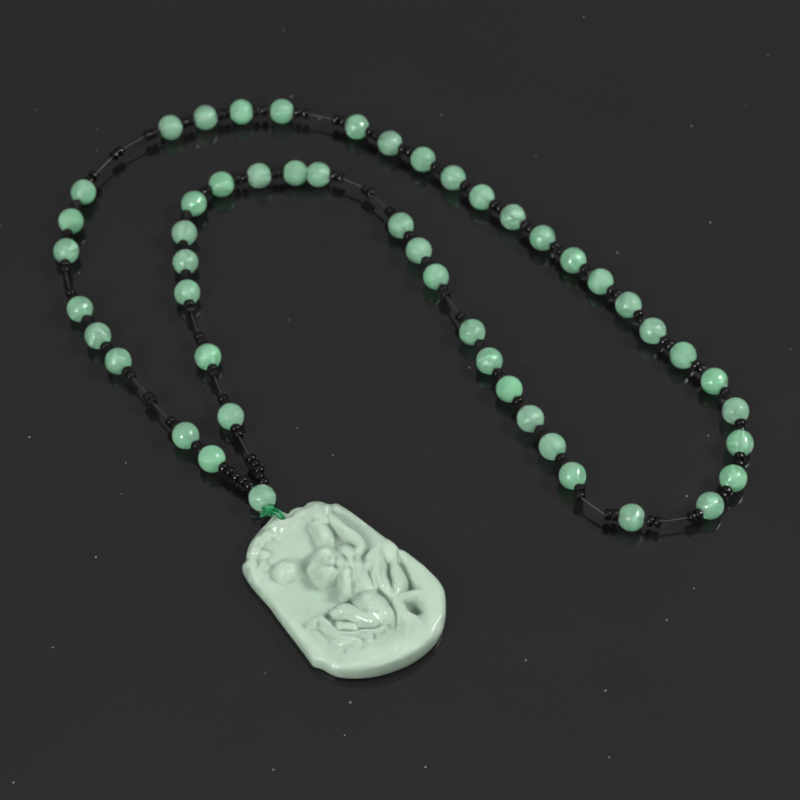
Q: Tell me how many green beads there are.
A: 50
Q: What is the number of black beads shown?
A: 132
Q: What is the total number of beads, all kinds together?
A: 182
